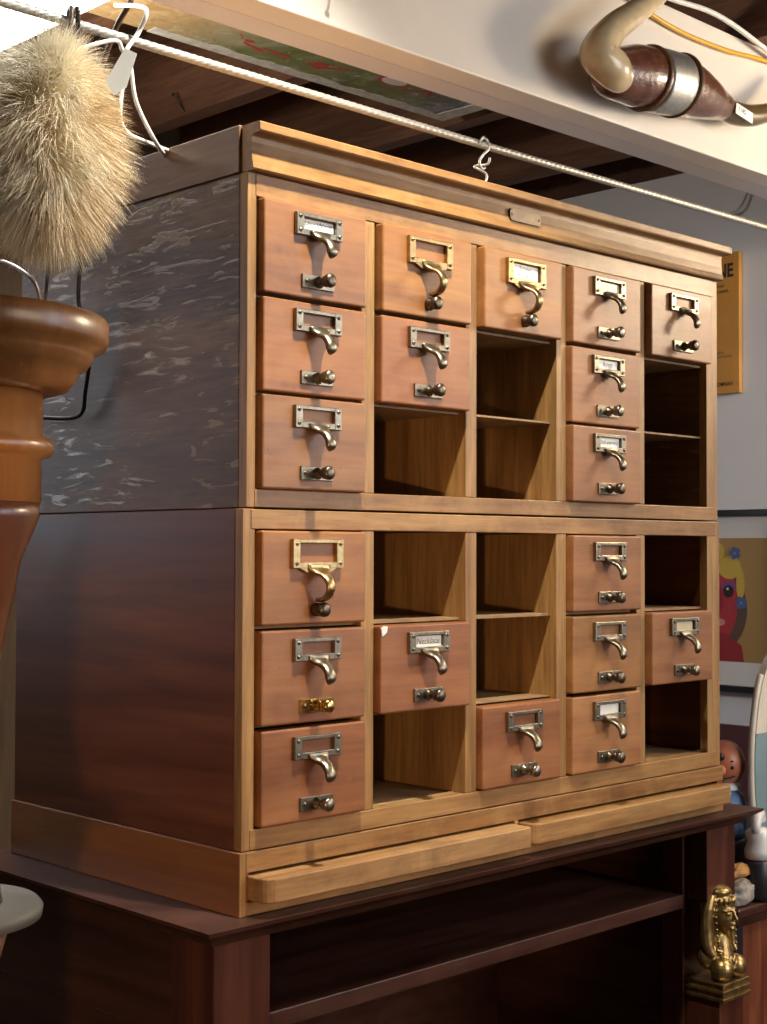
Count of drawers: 19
